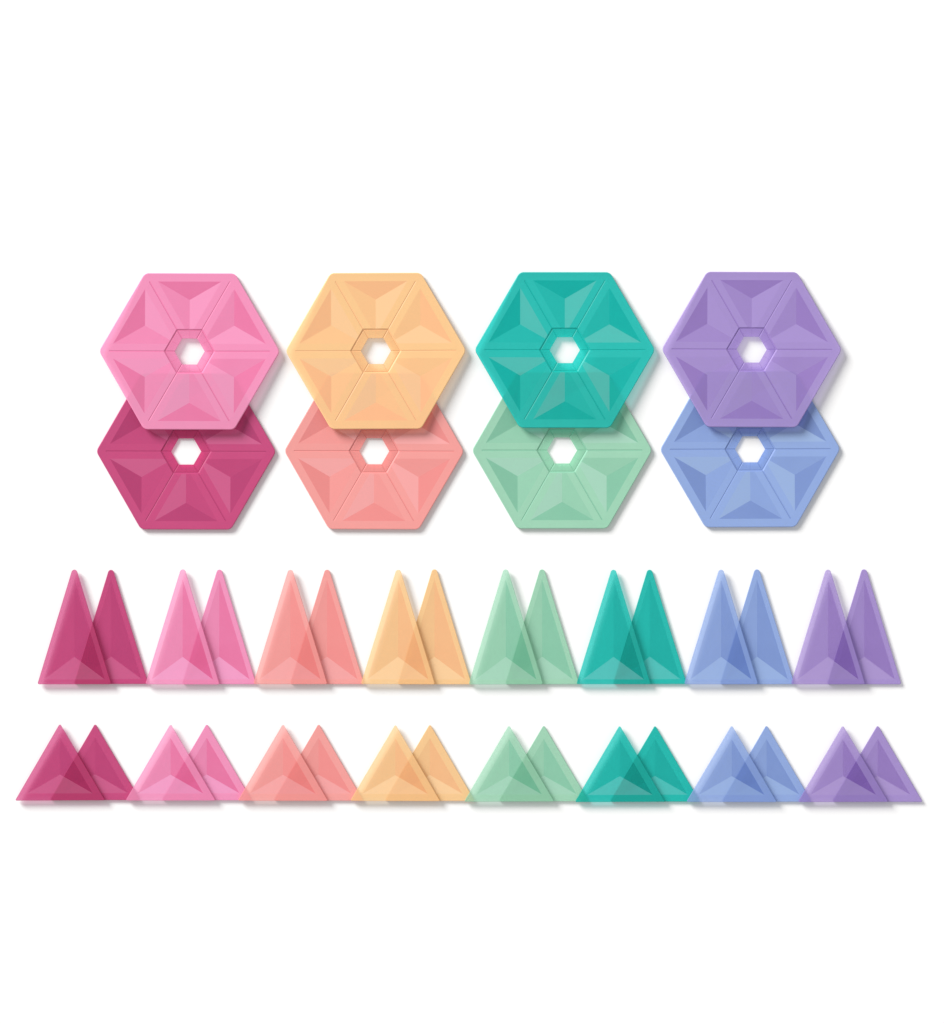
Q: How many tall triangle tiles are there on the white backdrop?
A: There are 16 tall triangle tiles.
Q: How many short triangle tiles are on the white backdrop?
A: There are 16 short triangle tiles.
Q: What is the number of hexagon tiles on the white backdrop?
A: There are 8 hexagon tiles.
